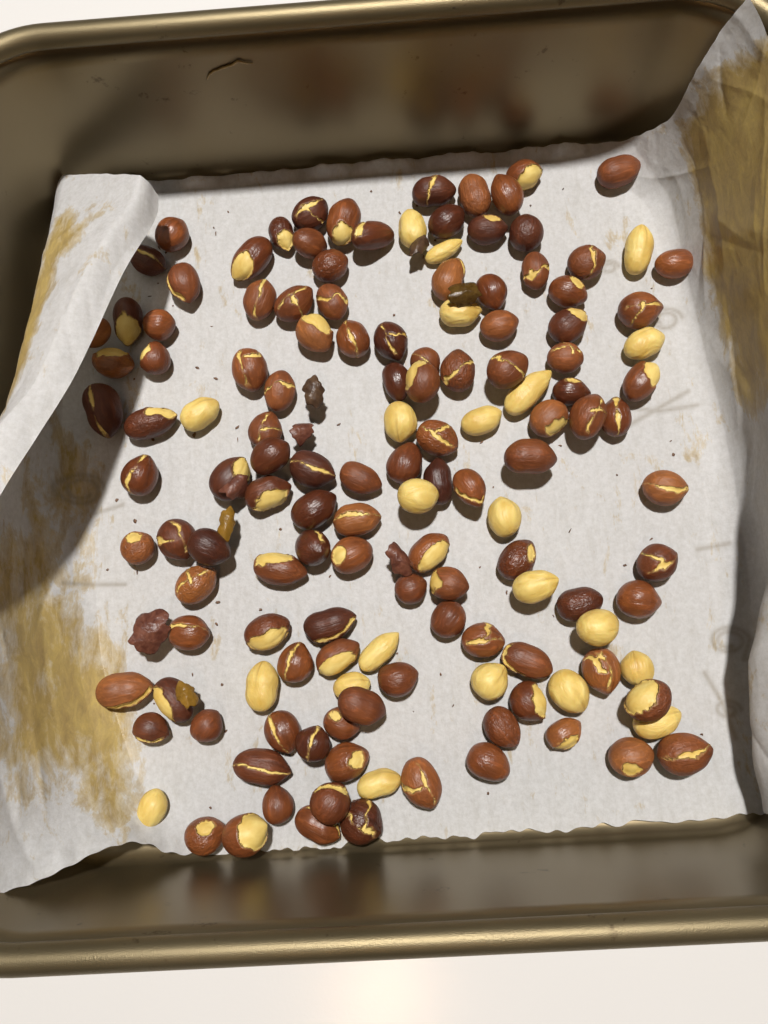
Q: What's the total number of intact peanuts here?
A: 31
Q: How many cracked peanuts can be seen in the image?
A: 85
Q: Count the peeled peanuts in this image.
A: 22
